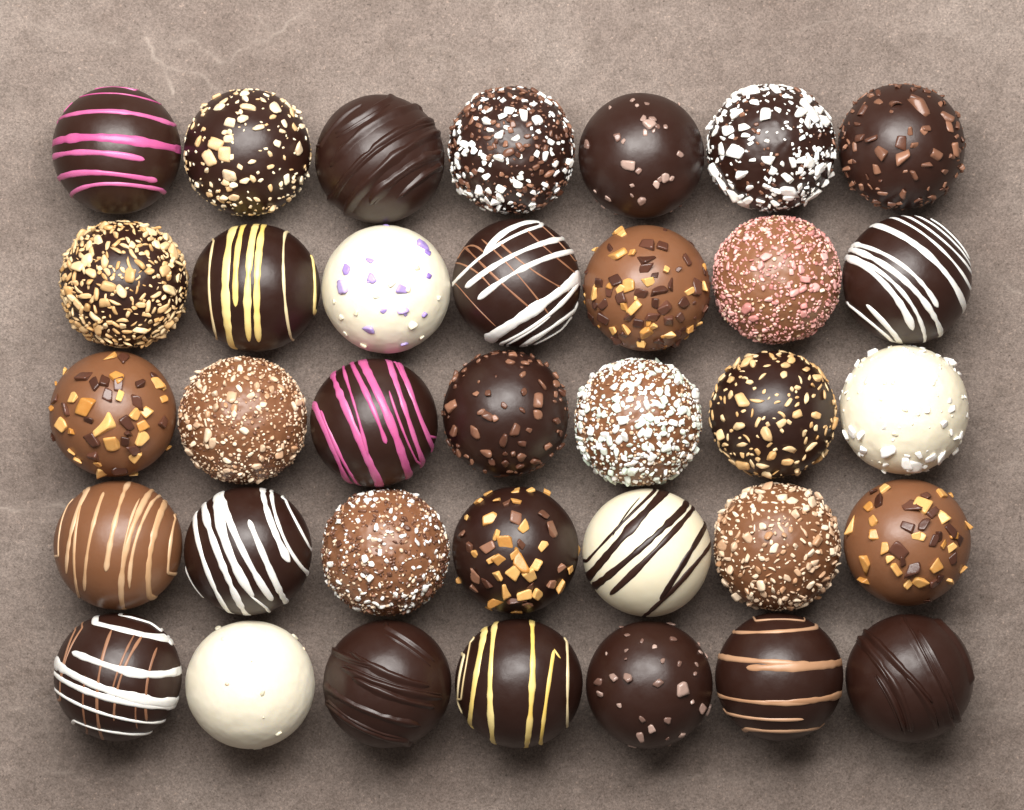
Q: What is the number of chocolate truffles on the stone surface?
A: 35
